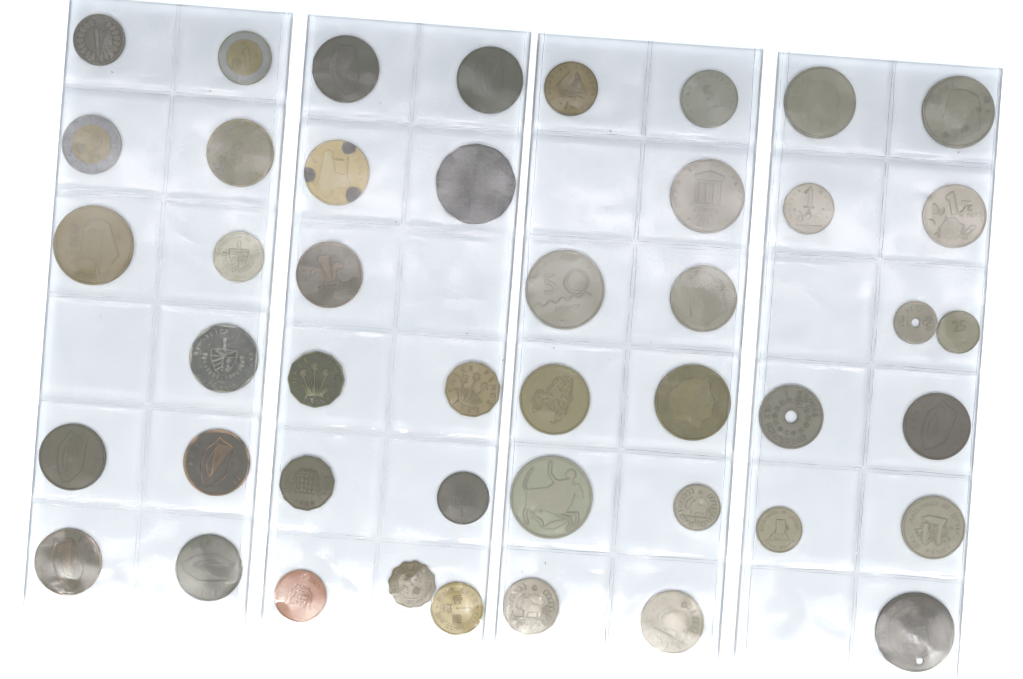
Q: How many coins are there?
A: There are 45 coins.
